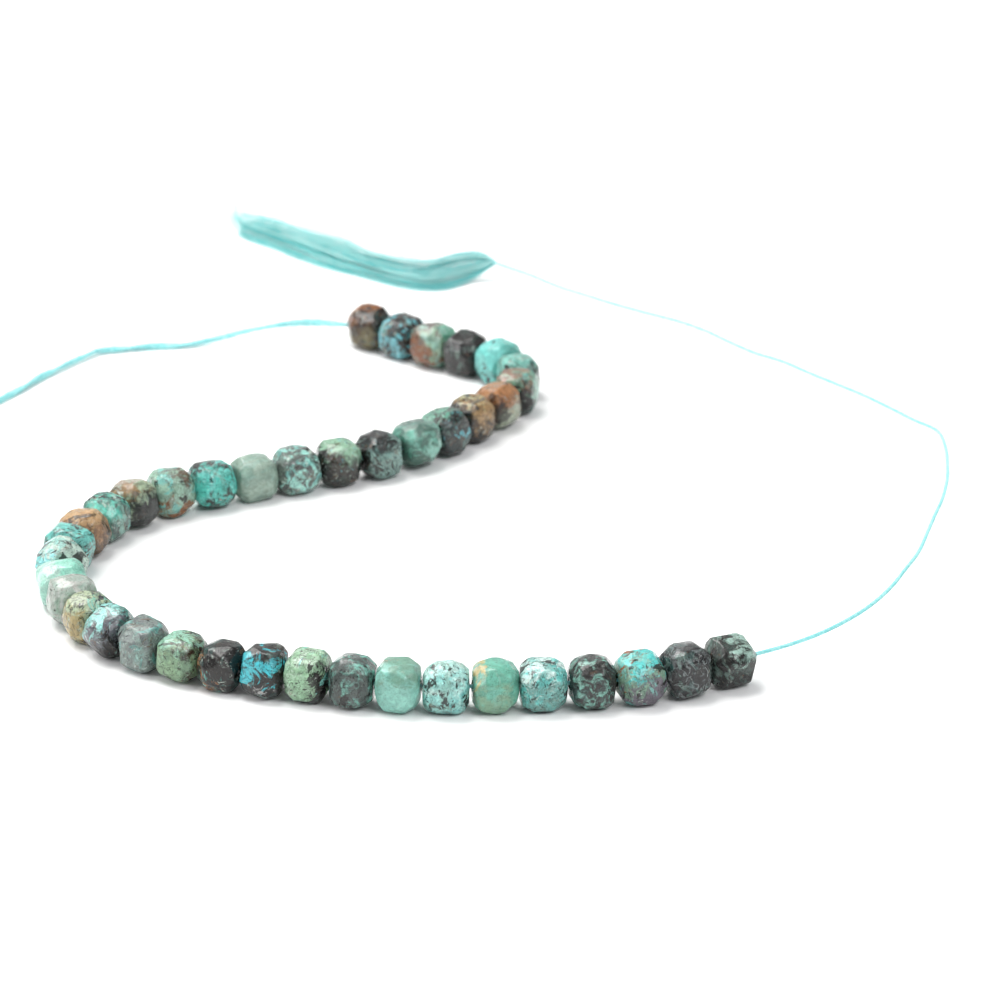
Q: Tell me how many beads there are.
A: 40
